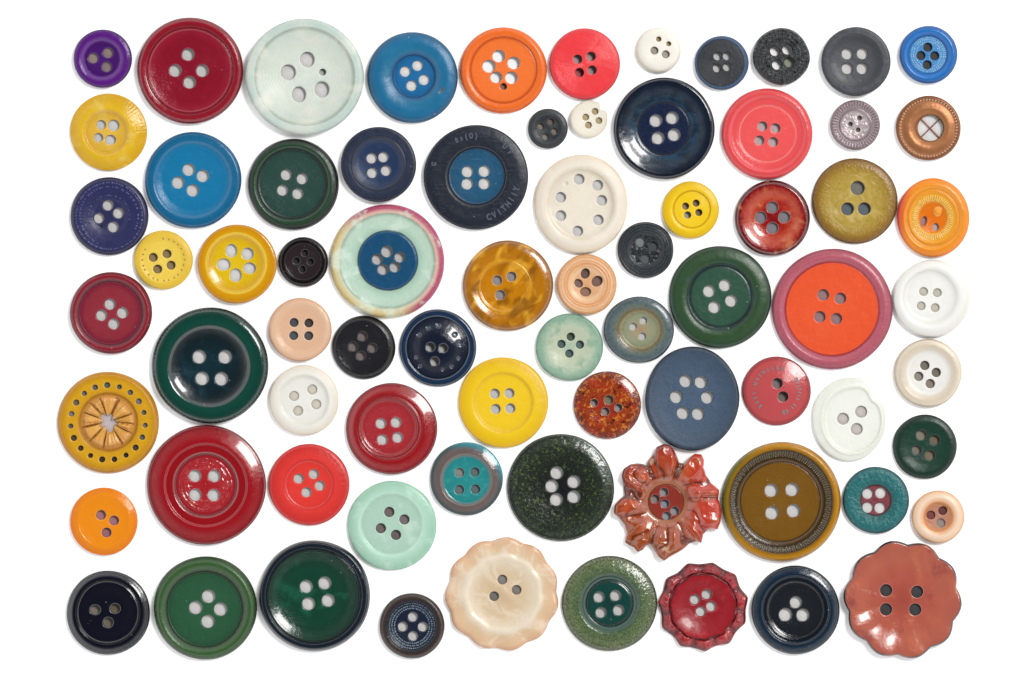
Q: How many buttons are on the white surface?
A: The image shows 74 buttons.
